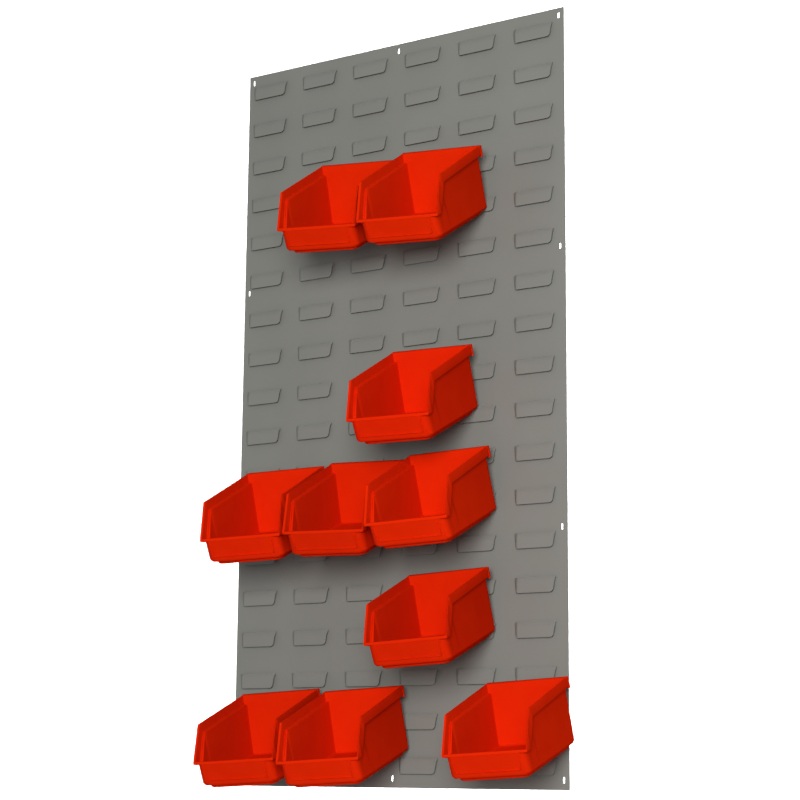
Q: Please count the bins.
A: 10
